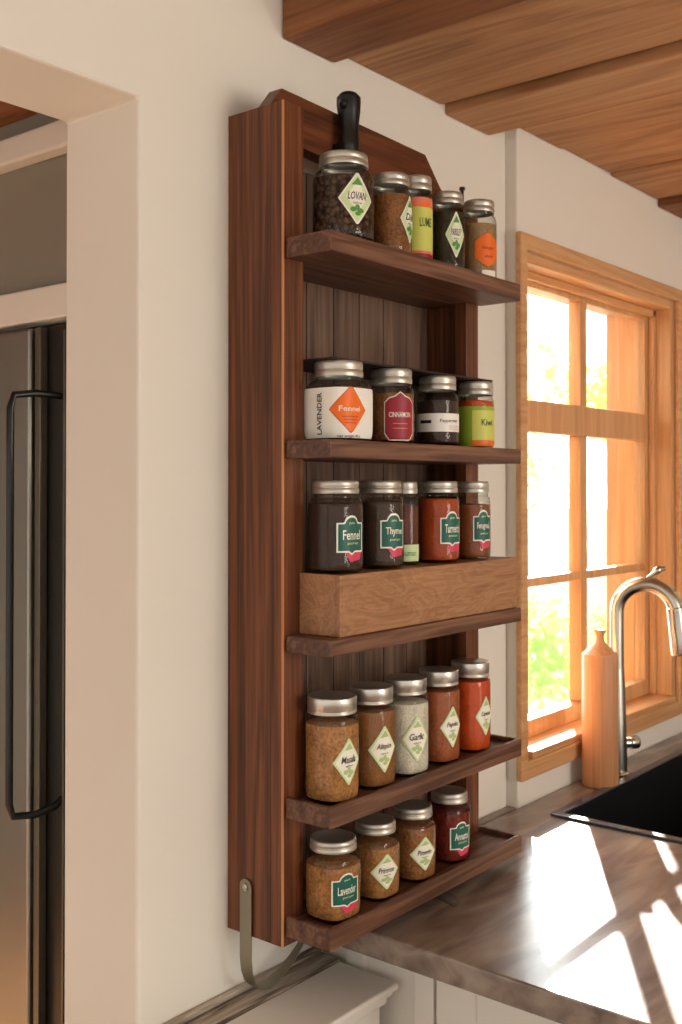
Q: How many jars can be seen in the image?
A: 23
